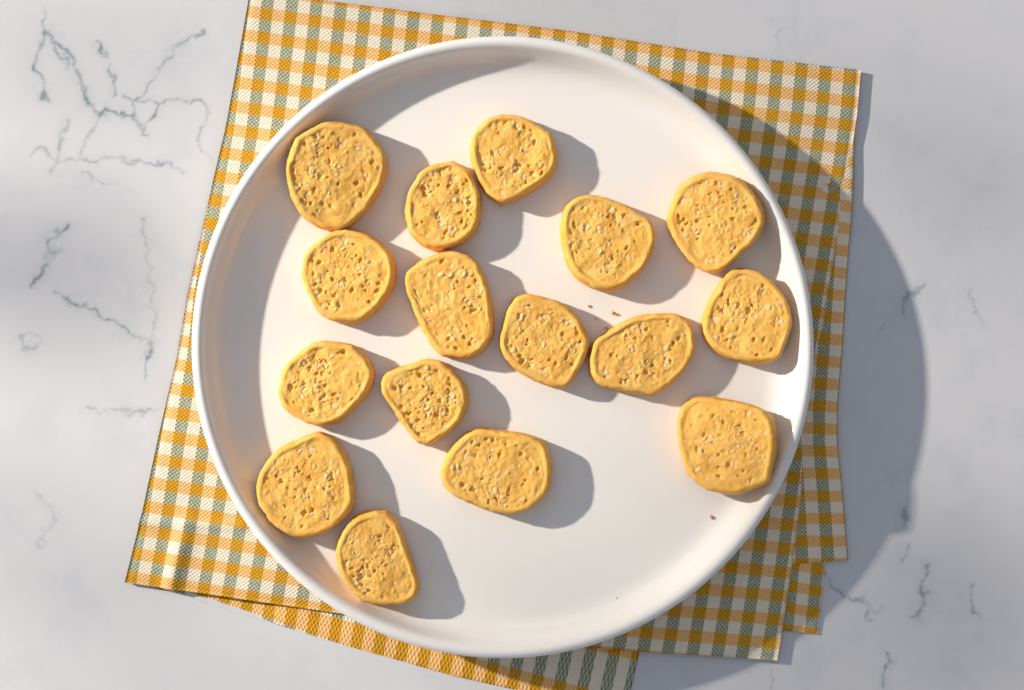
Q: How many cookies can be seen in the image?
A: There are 16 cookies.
